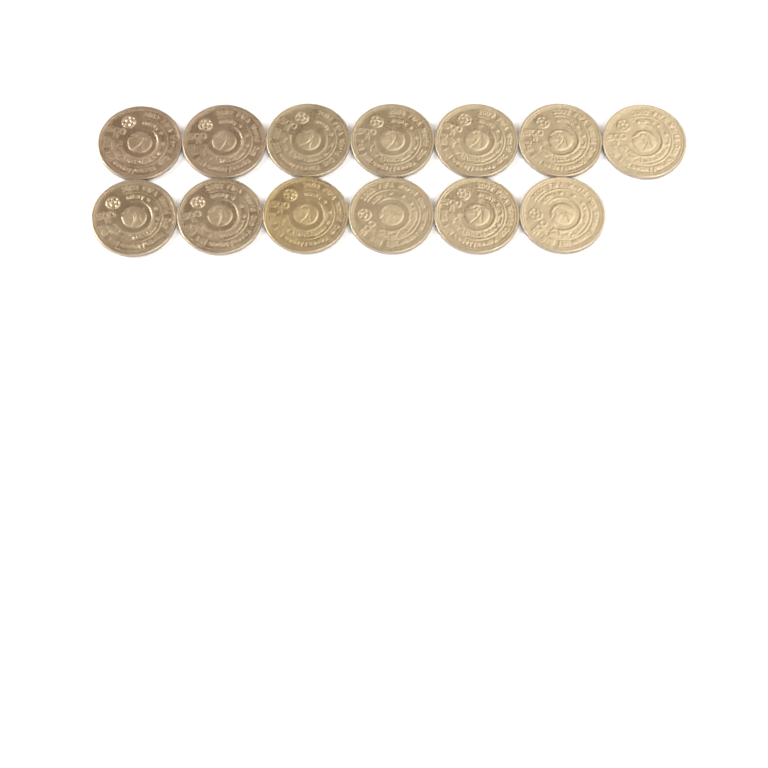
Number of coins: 13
